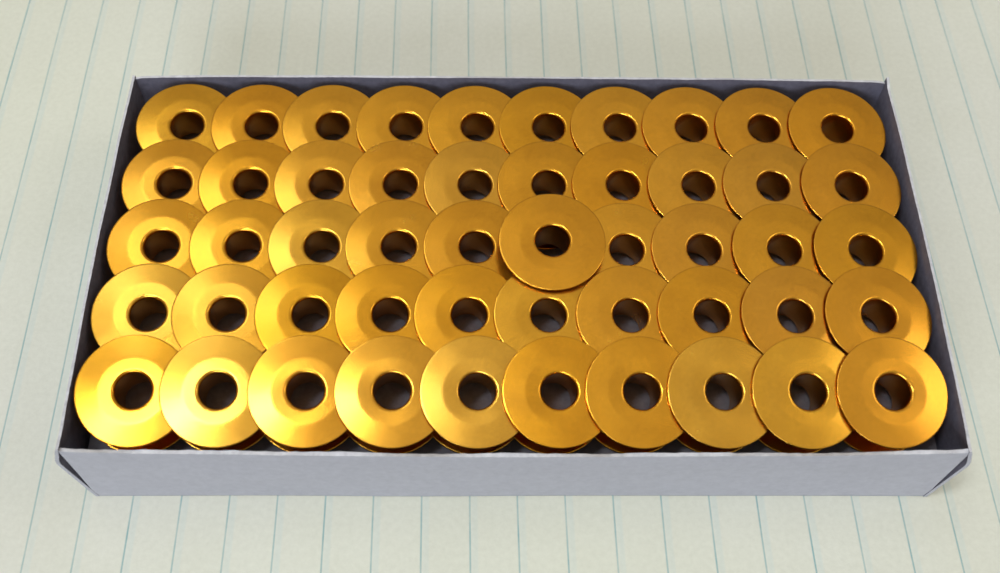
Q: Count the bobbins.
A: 50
